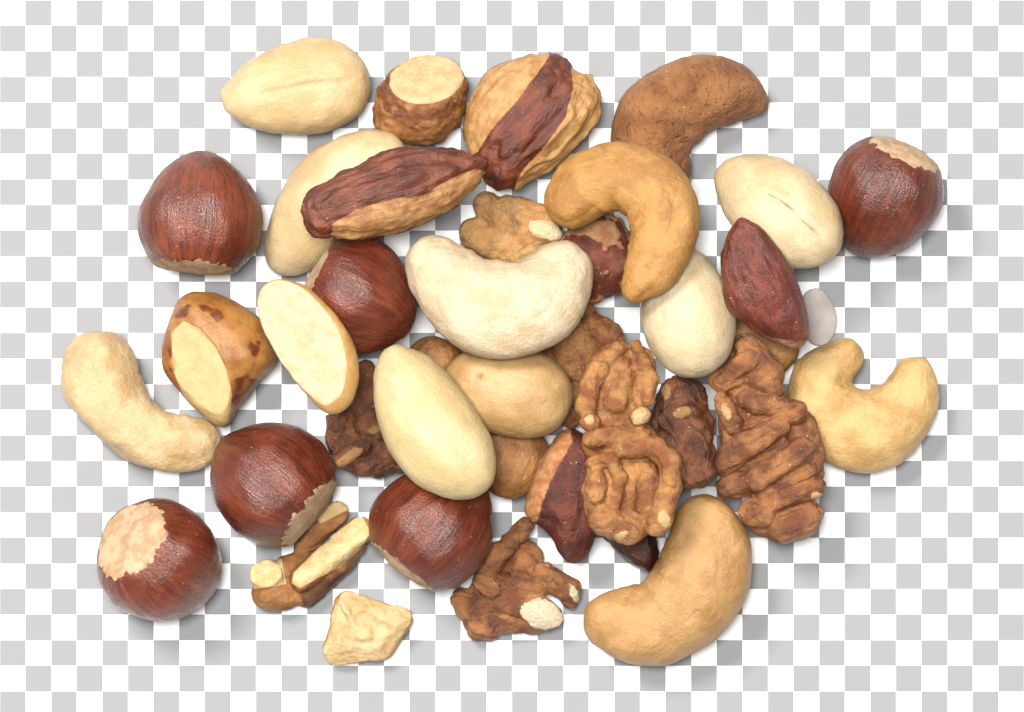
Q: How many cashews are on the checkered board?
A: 6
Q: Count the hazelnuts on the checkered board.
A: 6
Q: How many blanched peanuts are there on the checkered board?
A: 6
